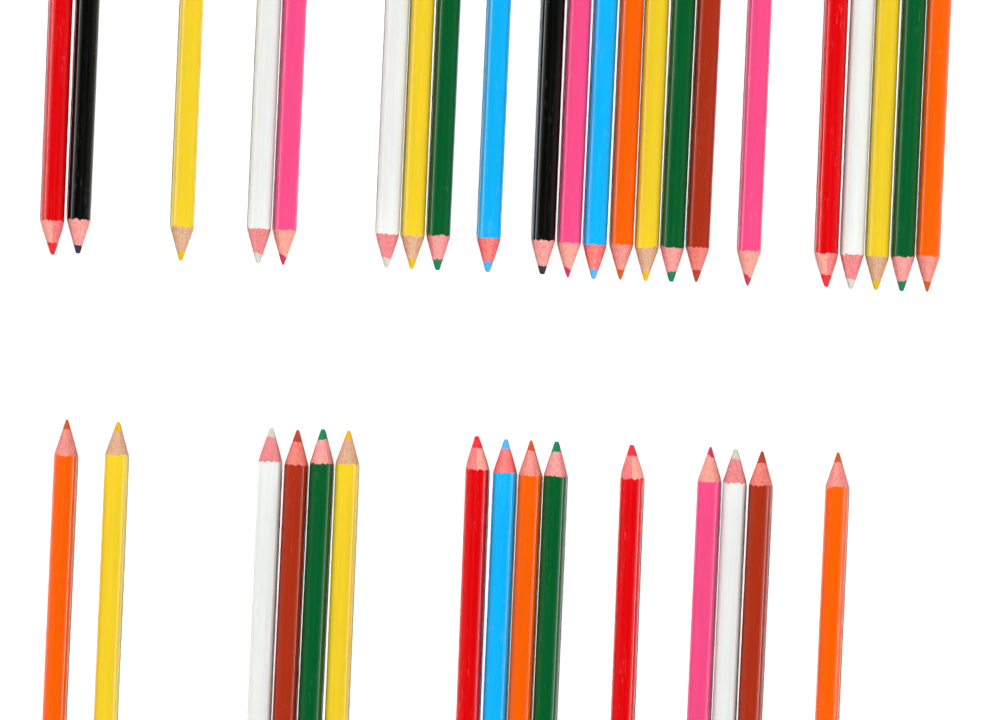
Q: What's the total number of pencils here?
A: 37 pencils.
